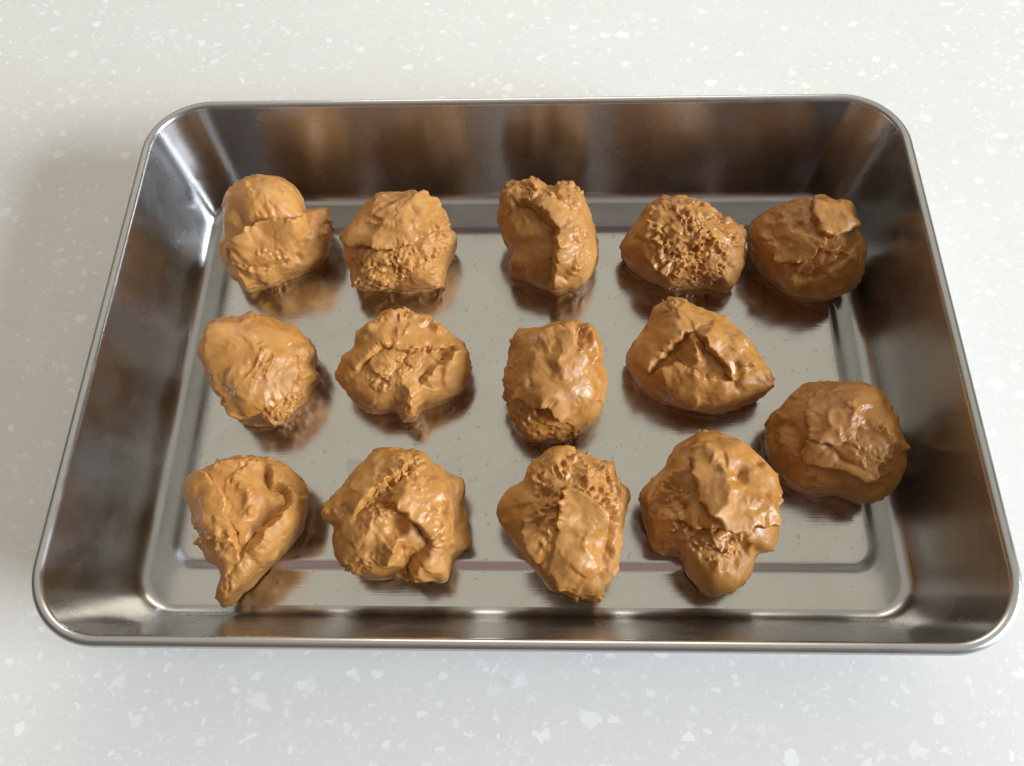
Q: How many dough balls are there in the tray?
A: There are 14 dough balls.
